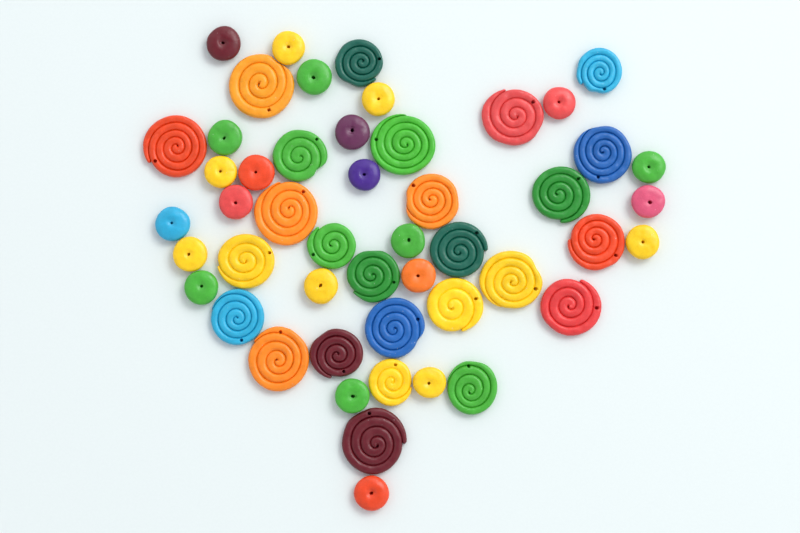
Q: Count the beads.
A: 23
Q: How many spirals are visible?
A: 26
